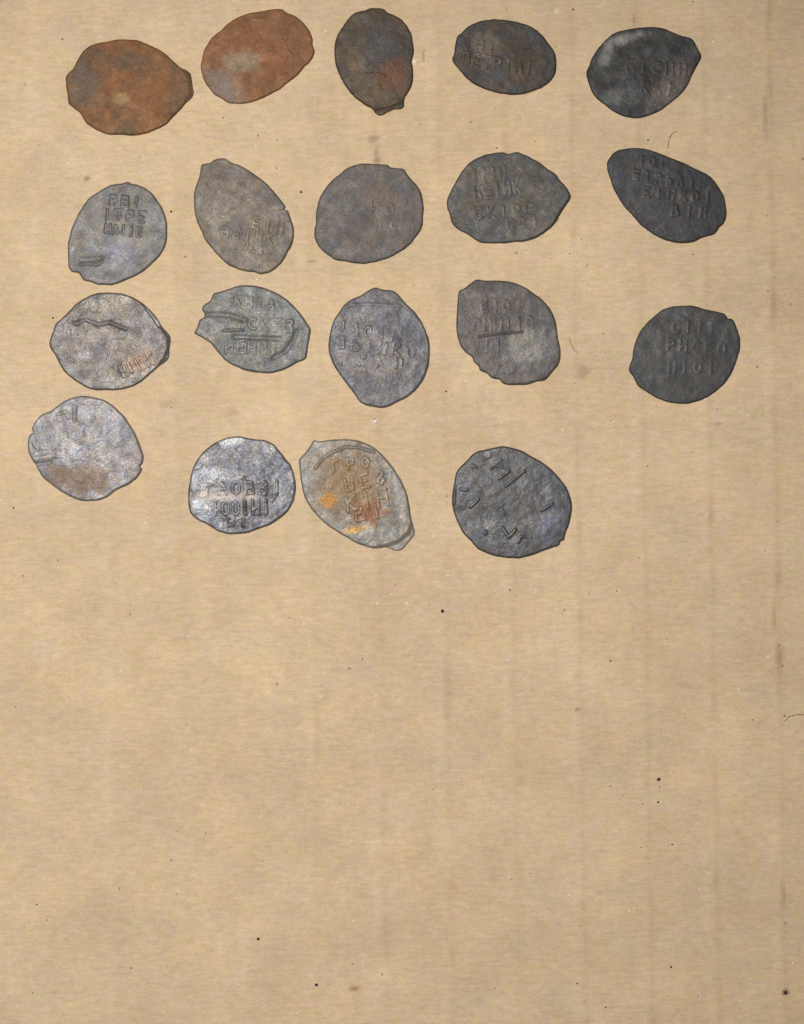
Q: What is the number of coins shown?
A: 19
